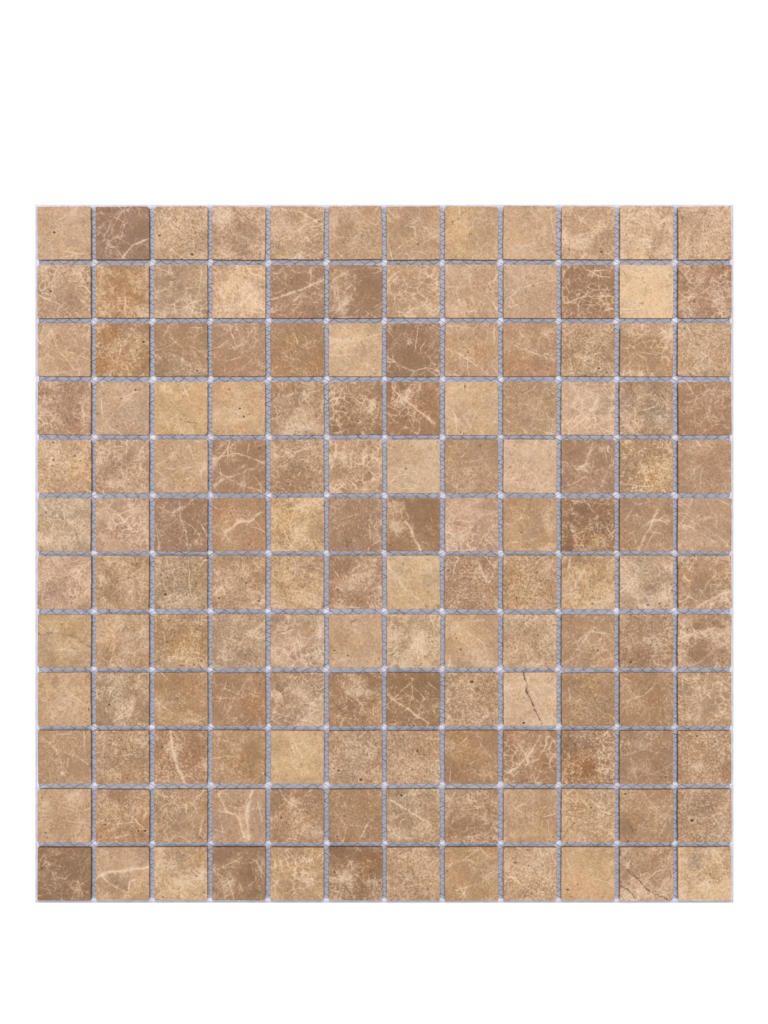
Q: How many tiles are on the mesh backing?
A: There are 144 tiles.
